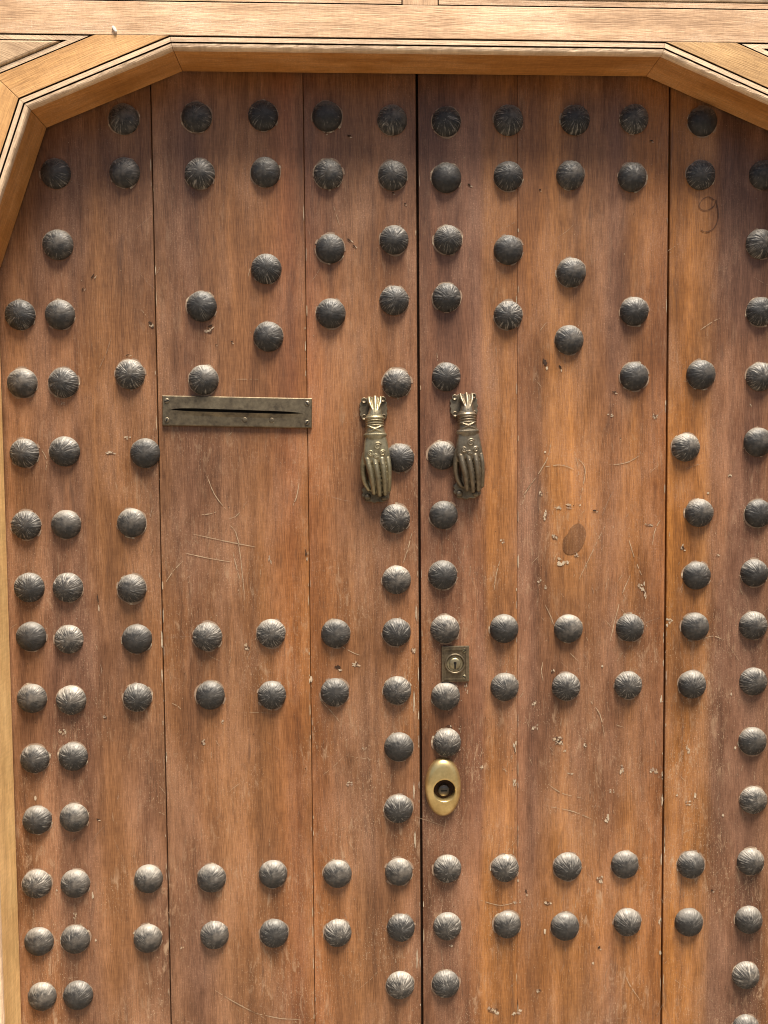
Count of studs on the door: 138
